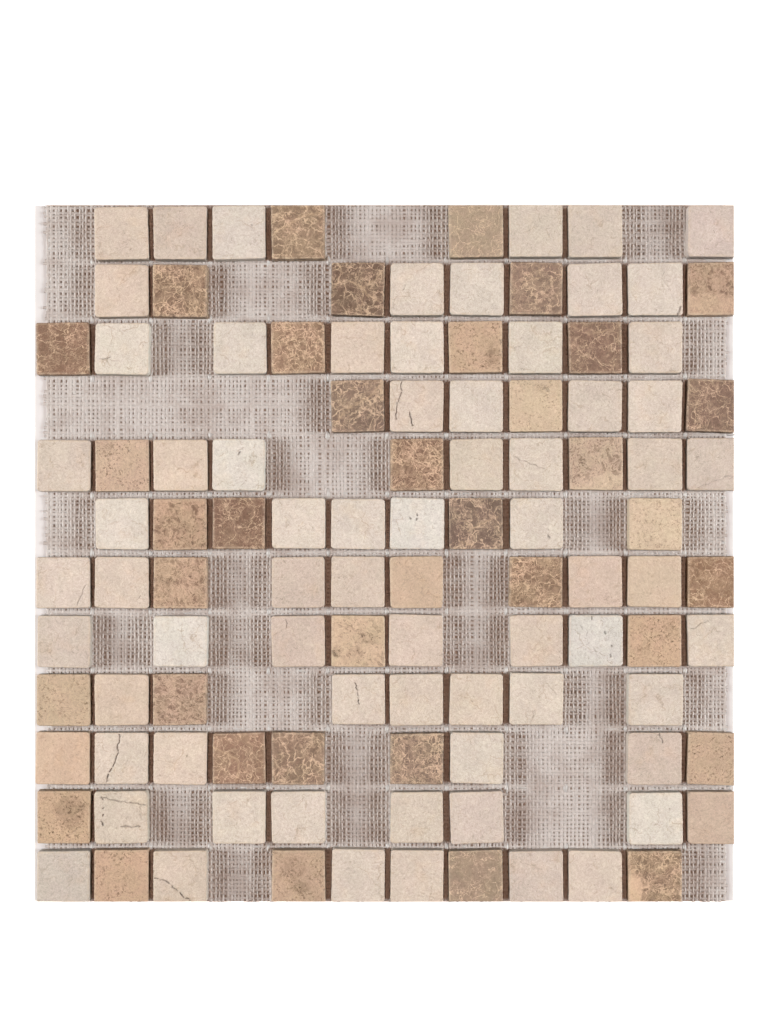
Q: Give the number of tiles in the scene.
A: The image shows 107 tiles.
